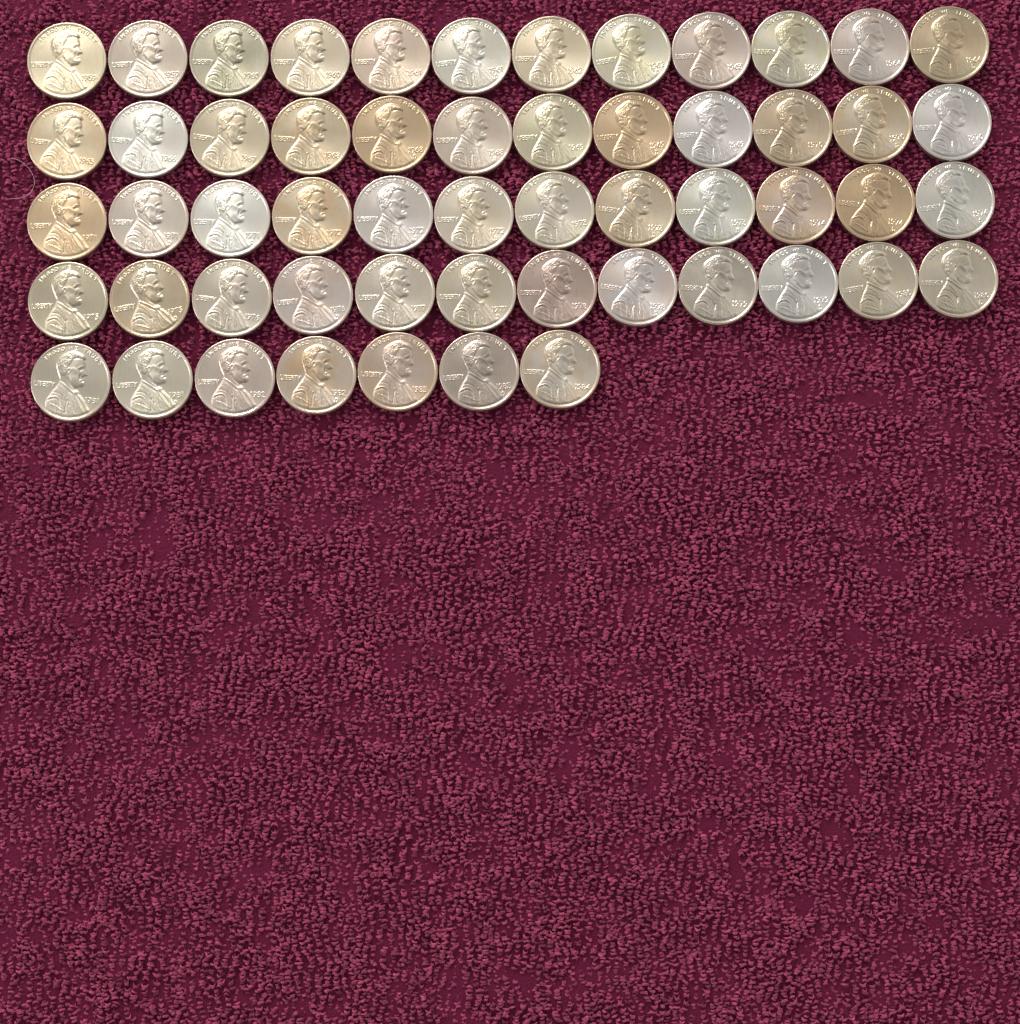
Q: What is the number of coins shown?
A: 55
